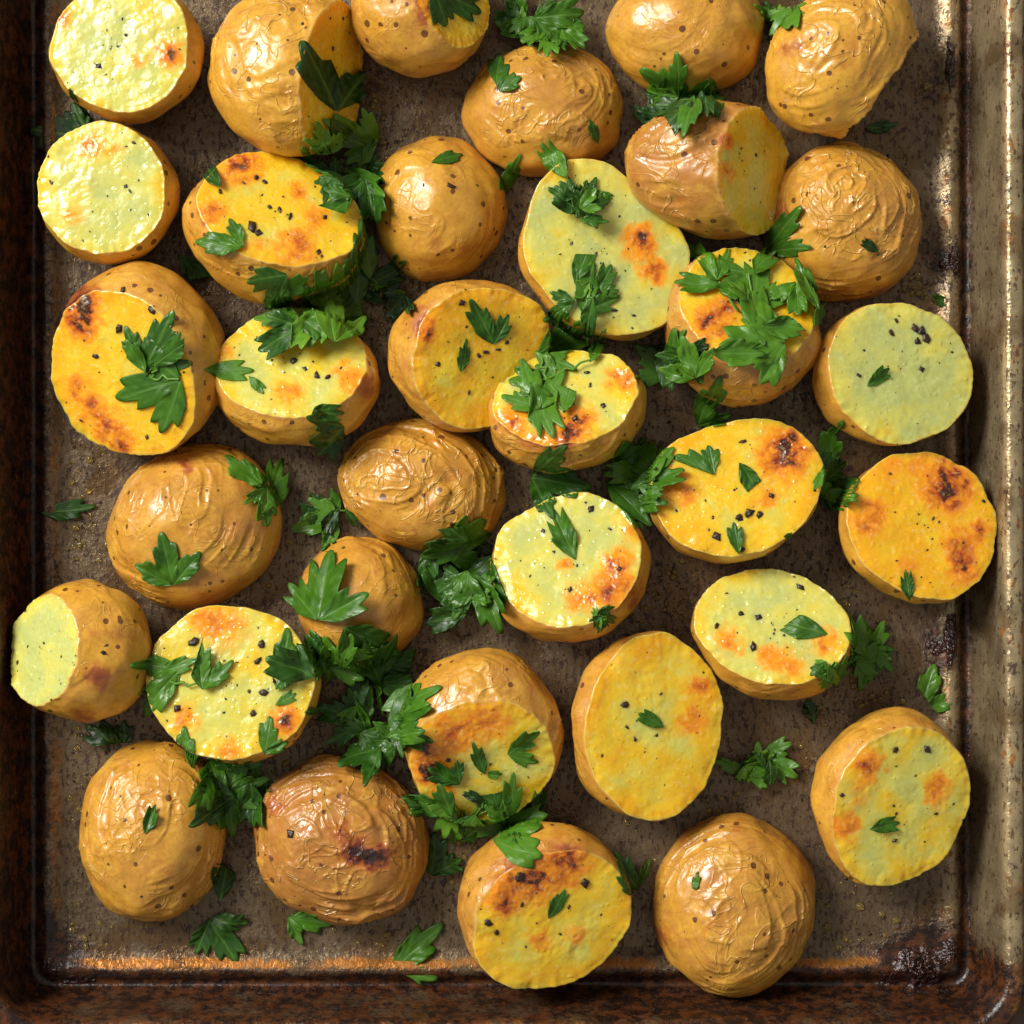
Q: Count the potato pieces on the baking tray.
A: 34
